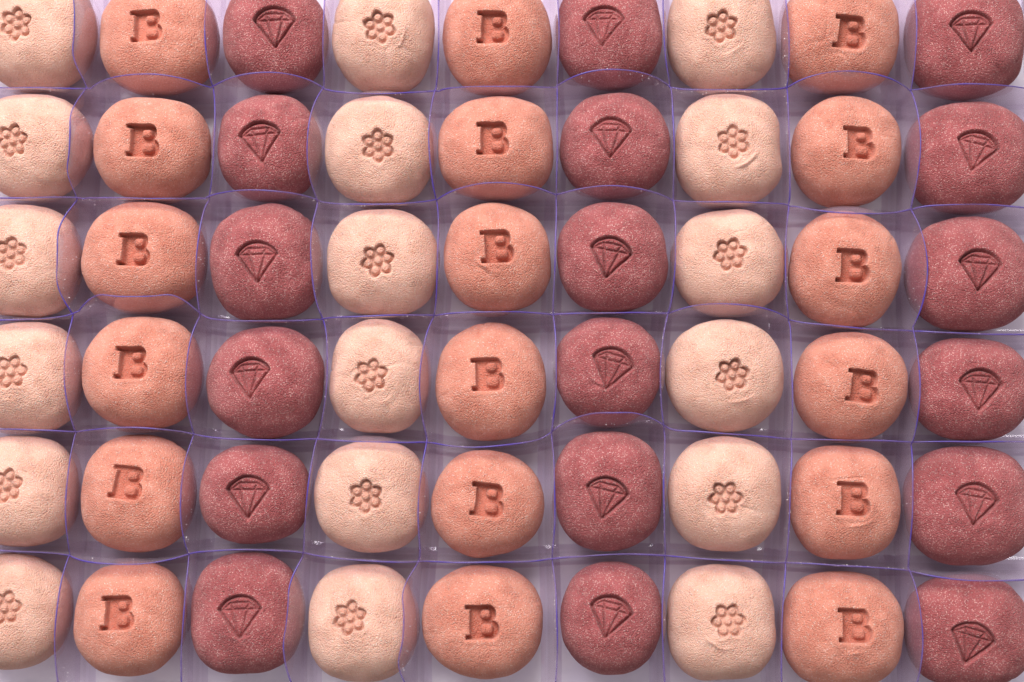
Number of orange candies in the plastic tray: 18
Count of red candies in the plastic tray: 18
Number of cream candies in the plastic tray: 18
